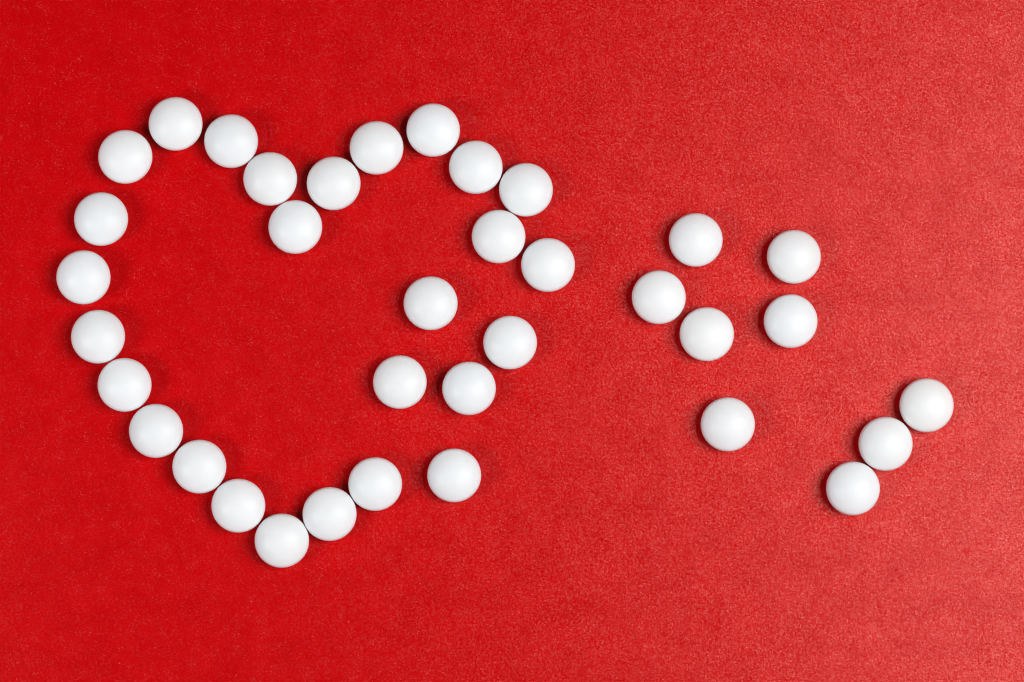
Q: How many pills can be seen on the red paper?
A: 36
